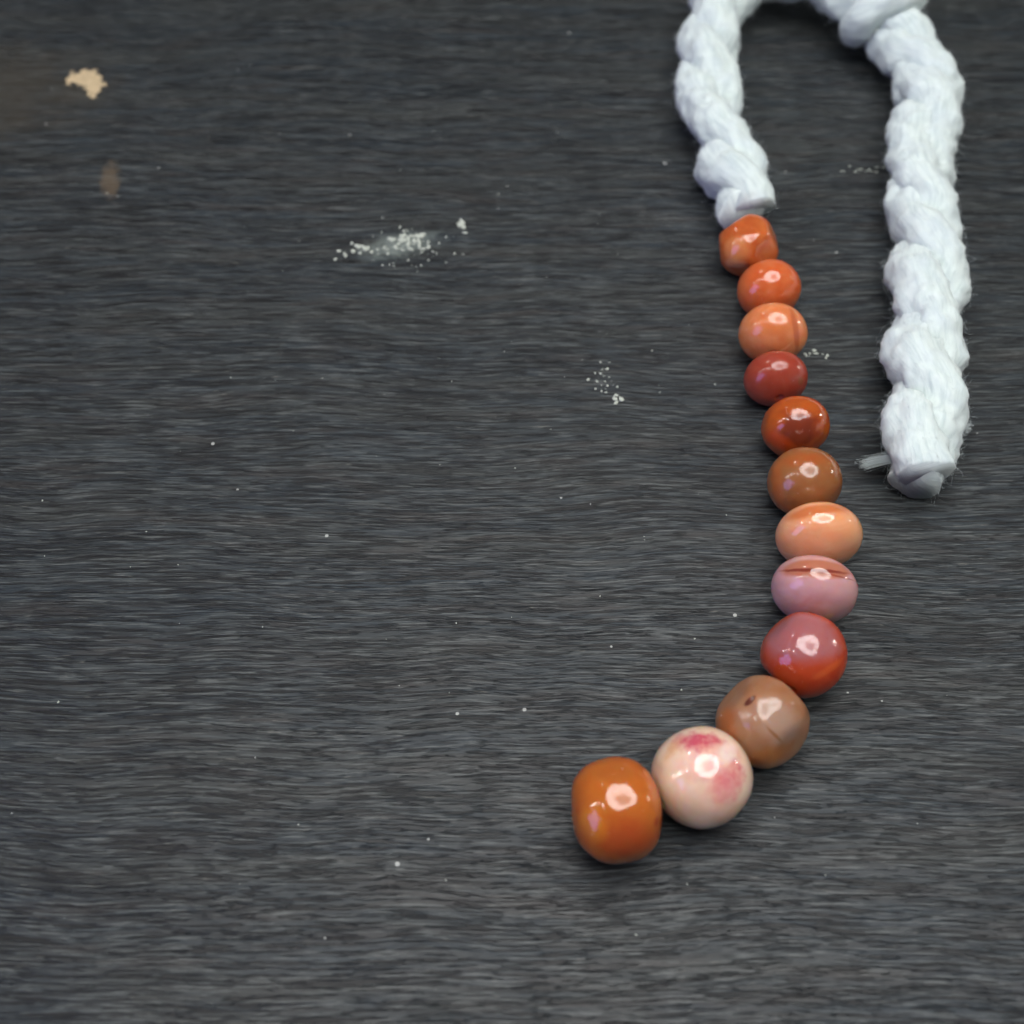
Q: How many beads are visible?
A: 12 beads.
